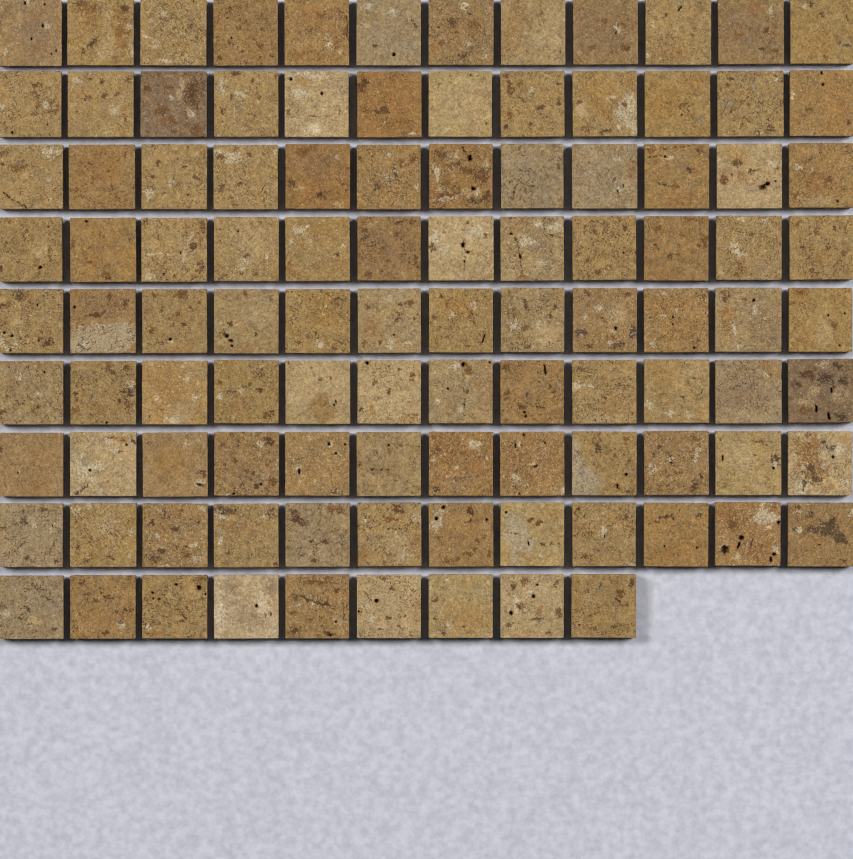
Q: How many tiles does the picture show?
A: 105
